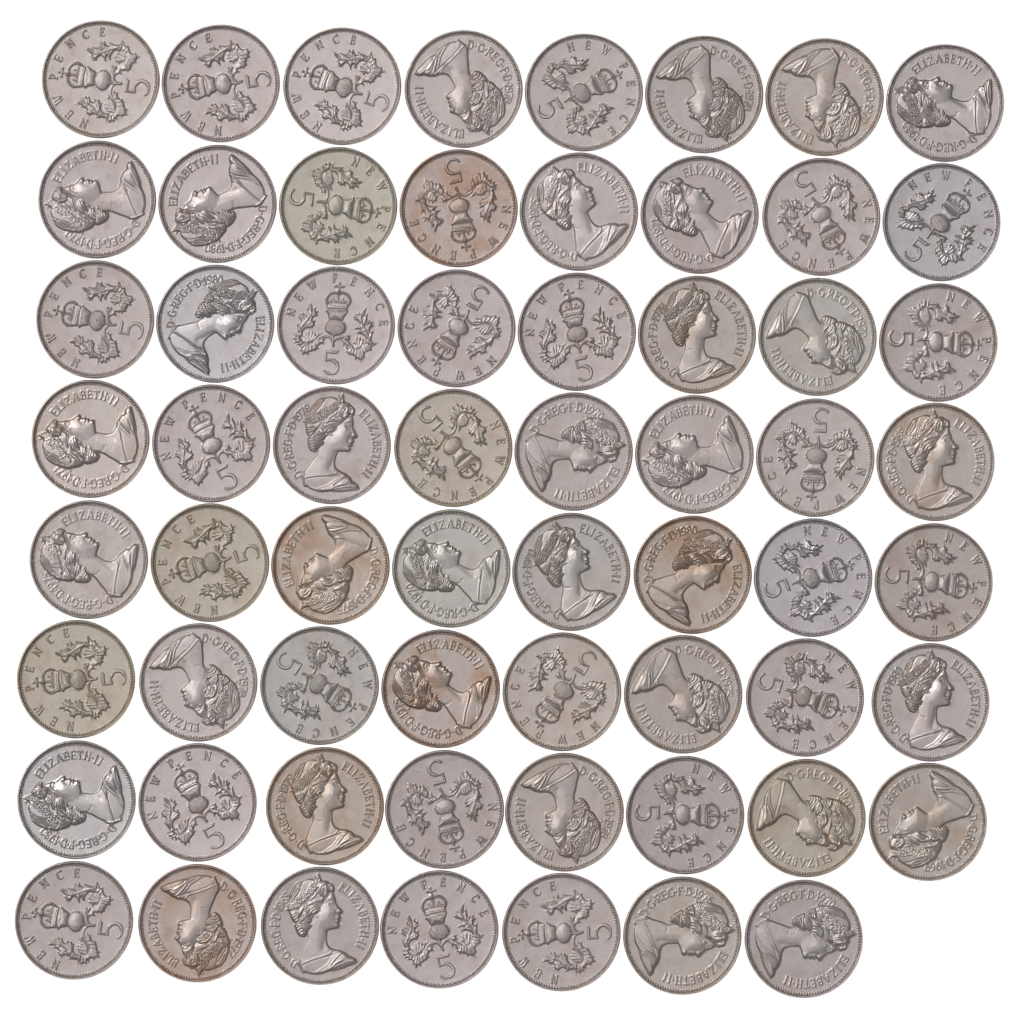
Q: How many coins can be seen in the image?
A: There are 63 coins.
